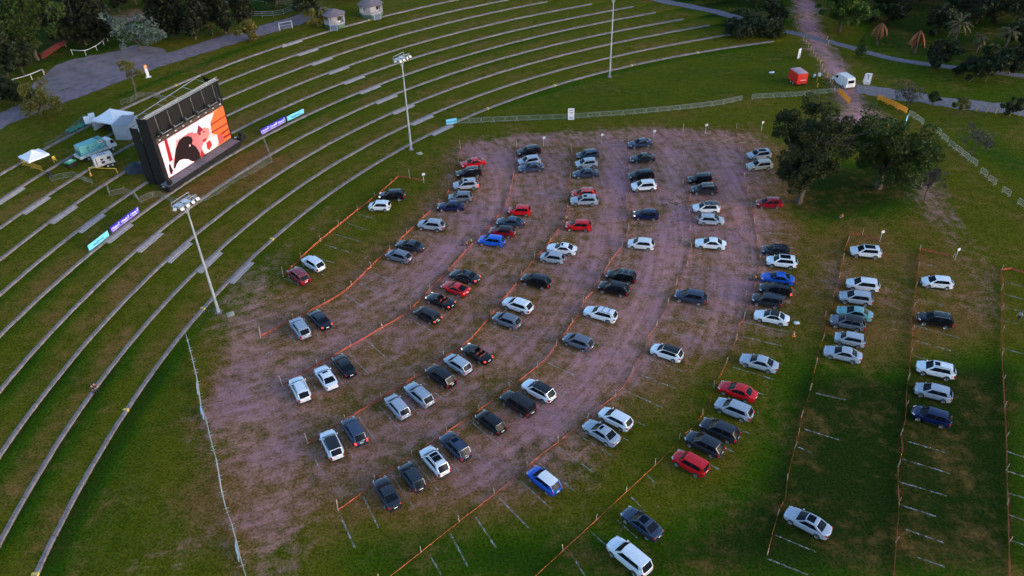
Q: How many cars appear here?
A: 103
